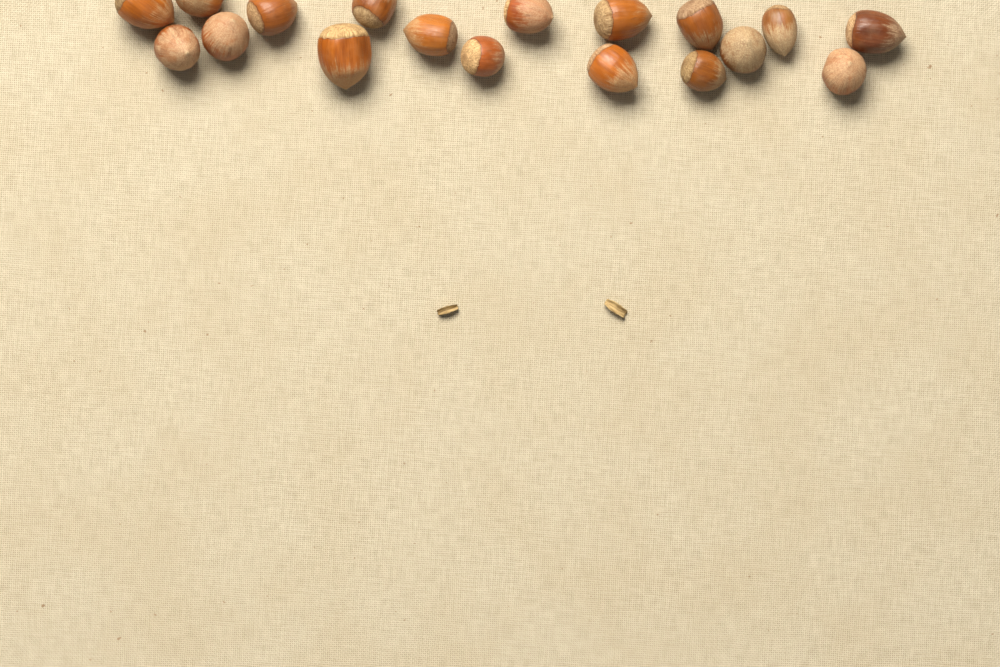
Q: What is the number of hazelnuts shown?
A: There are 18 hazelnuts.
